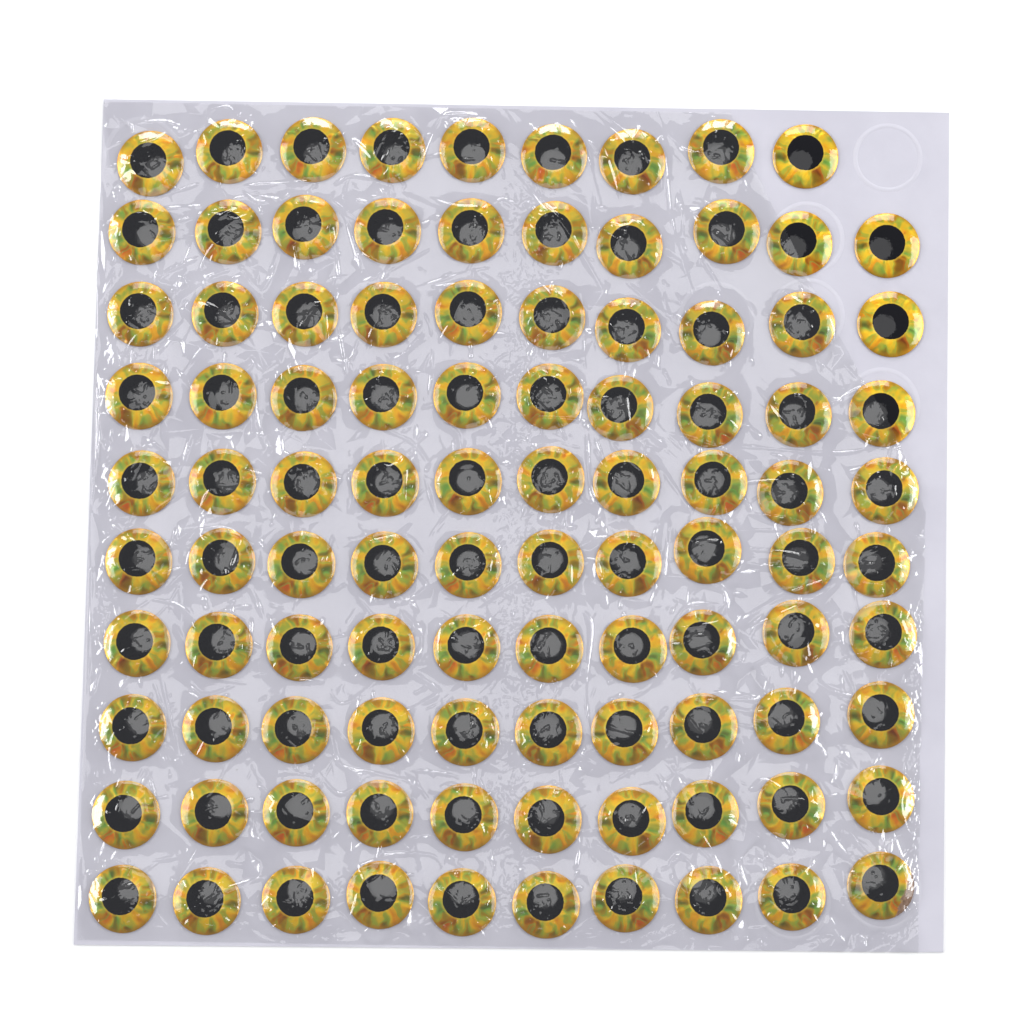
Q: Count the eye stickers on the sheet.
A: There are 99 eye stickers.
